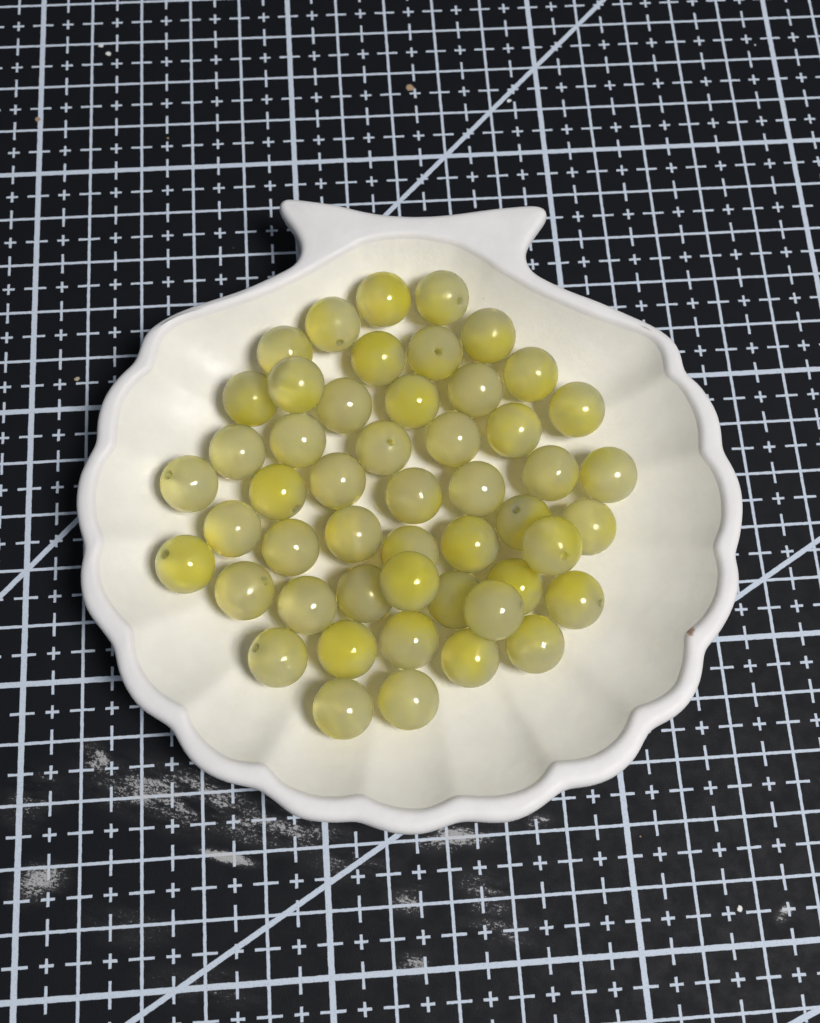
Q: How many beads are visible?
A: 50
